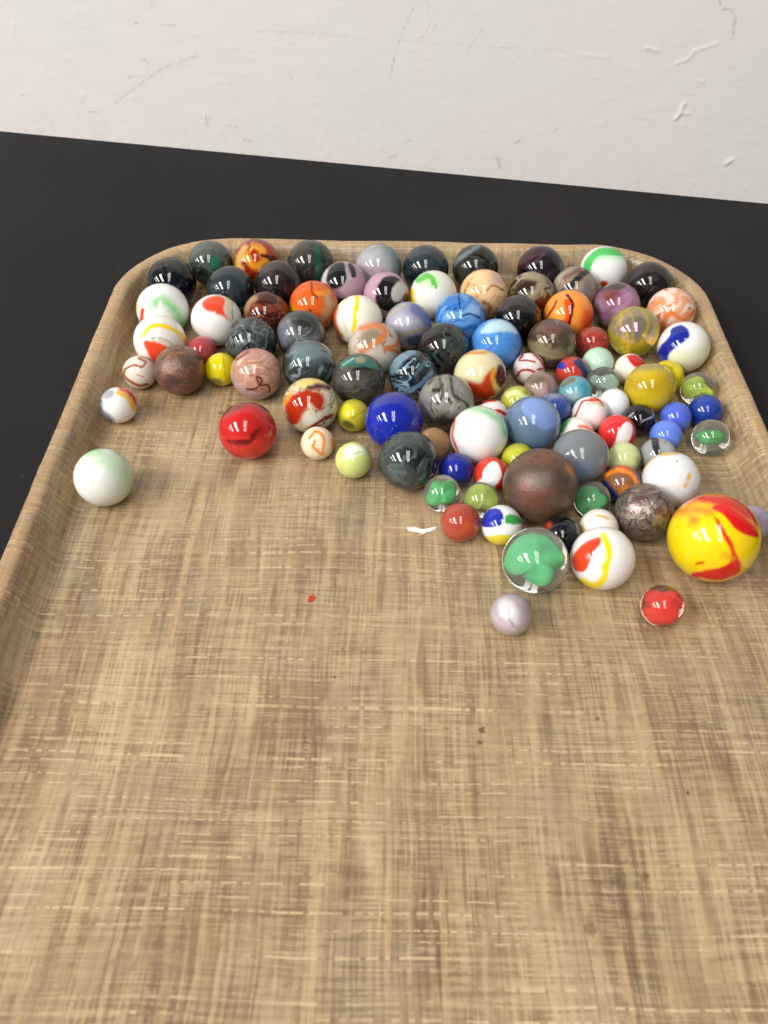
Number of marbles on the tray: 106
